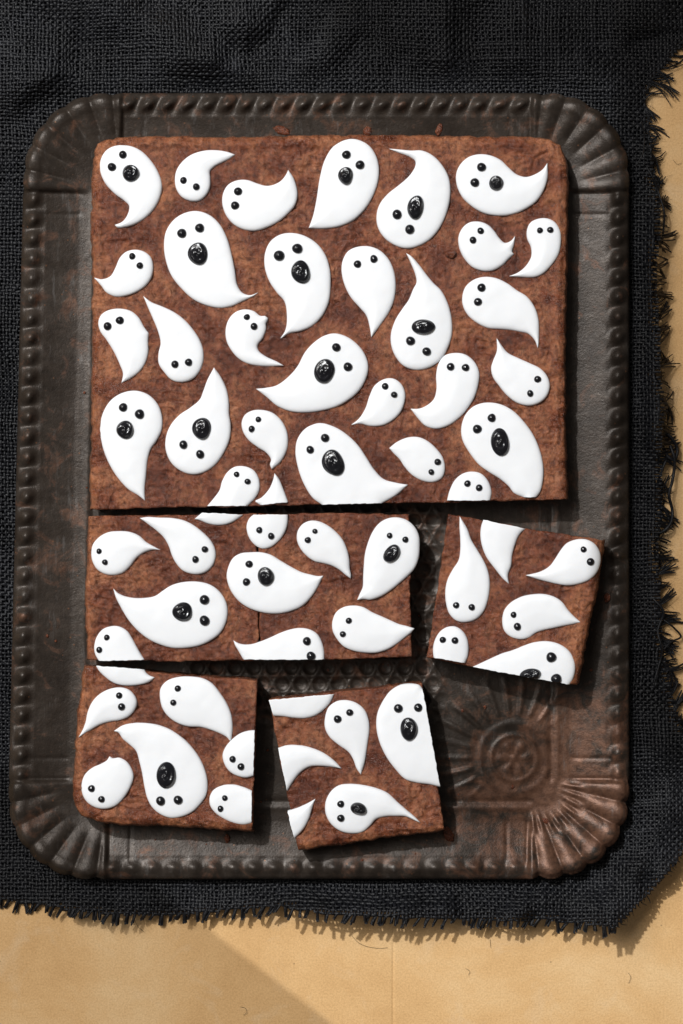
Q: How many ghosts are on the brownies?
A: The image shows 53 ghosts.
